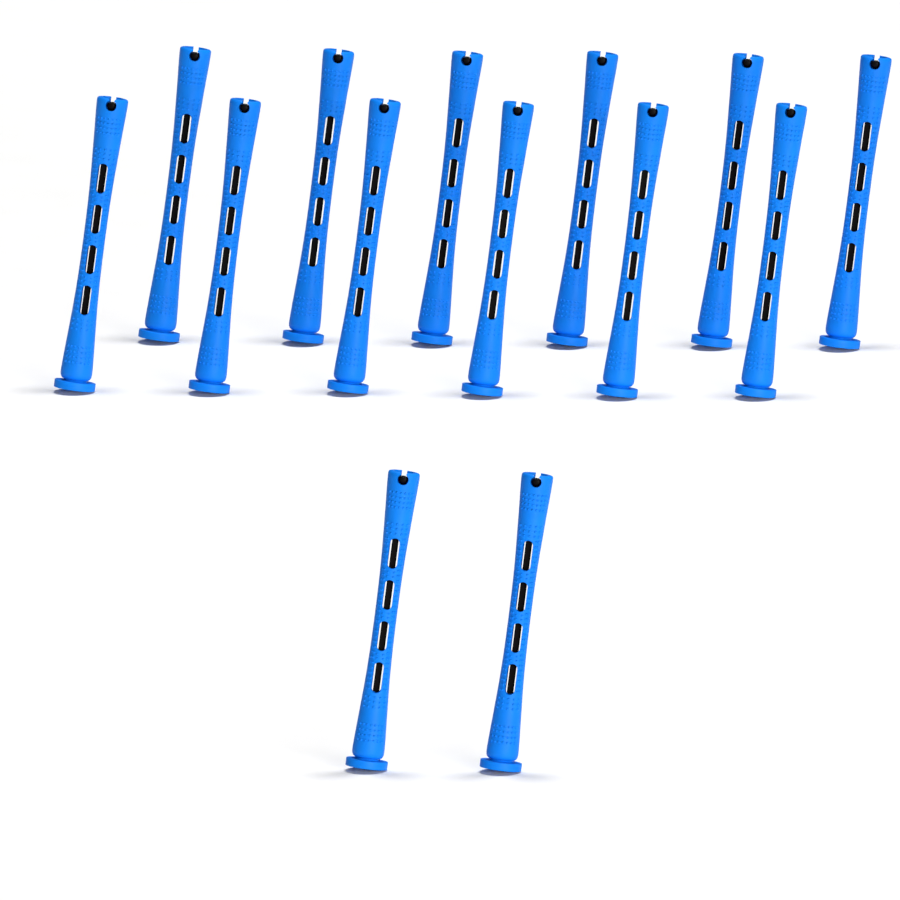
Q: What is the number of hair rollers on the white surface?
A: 14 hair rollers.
